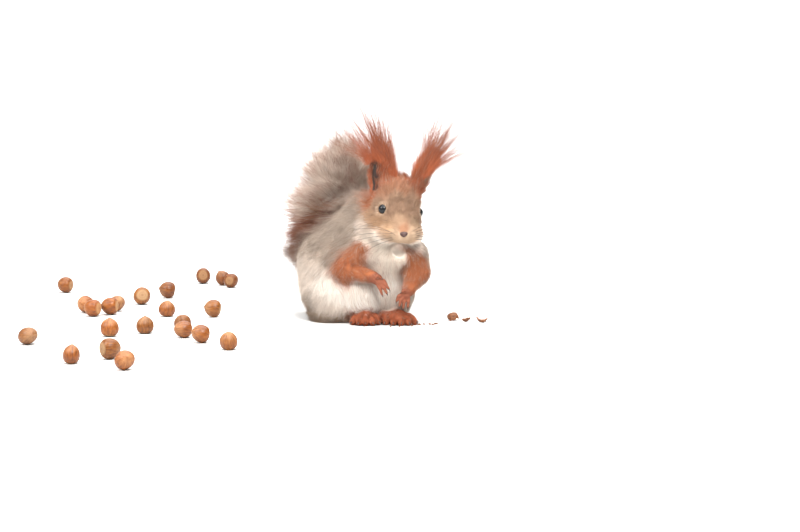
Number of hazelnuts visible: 22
